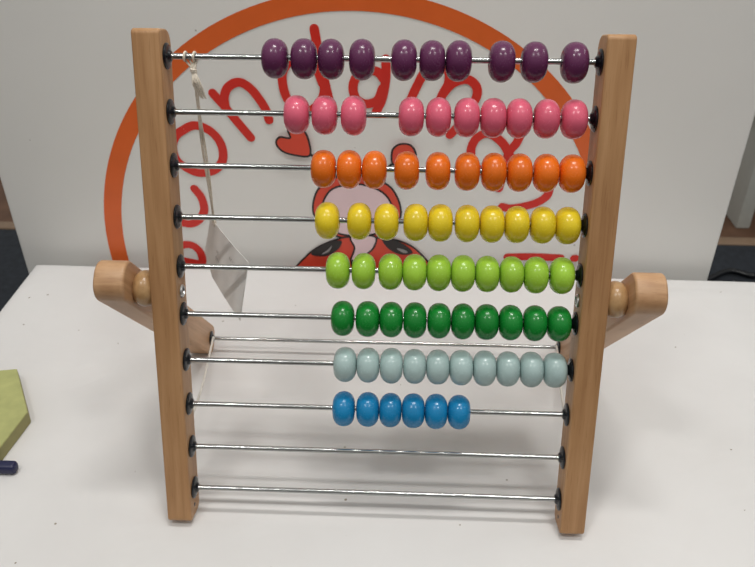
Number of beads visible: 76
